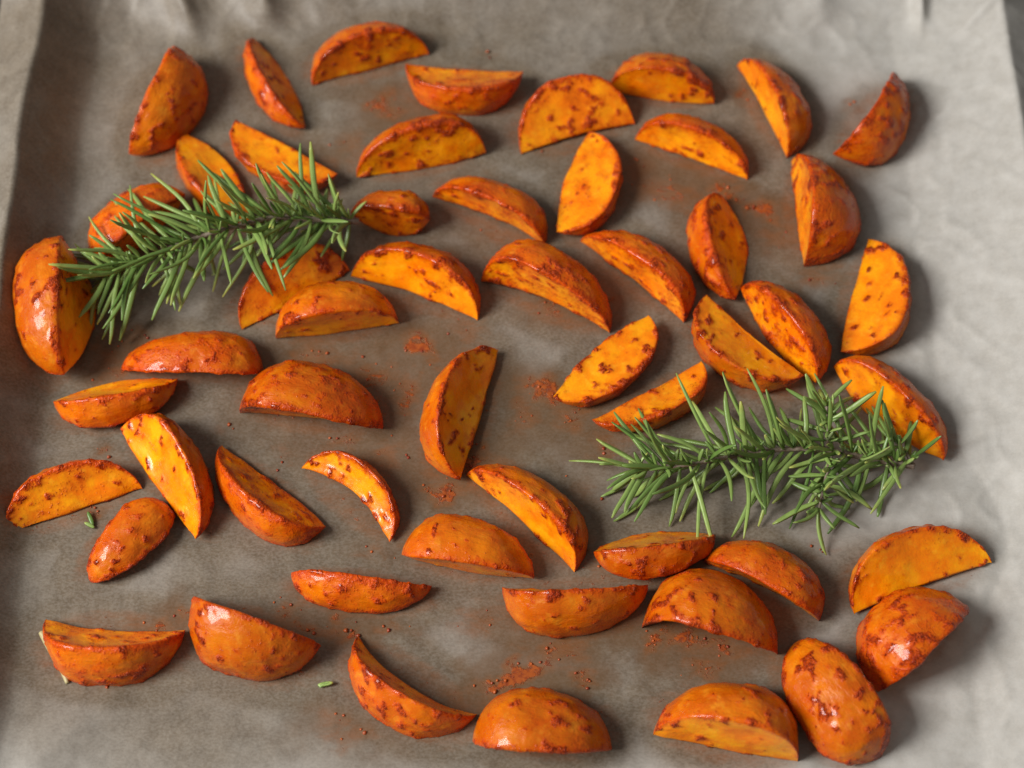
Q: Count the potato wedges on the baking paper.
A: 54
